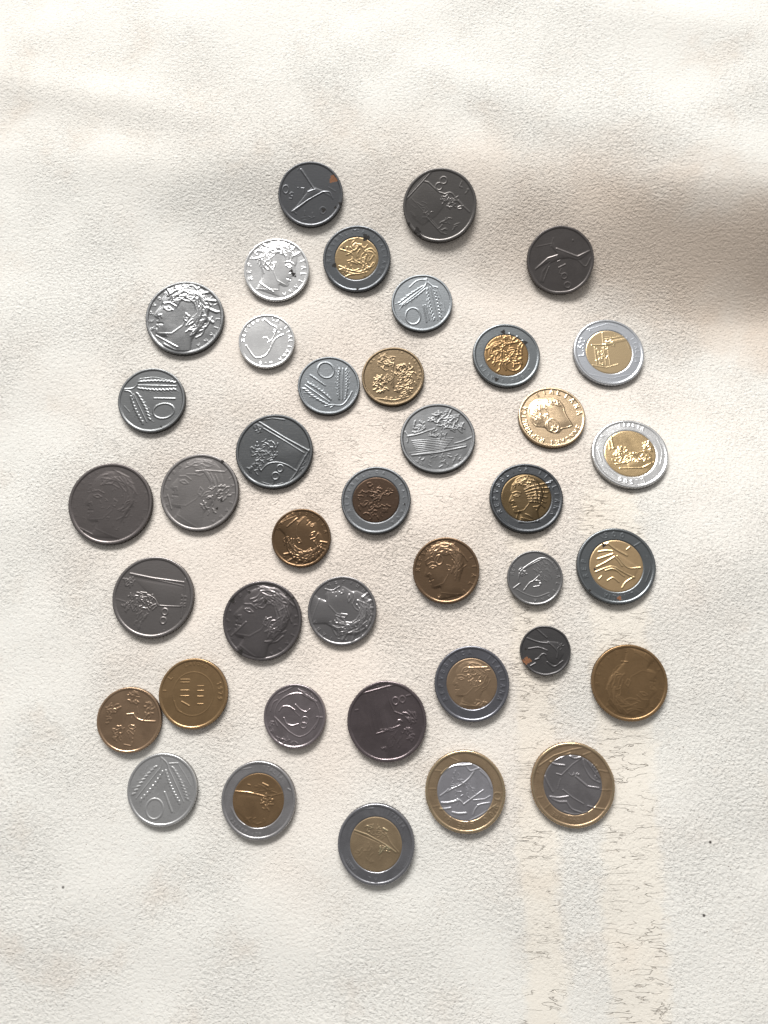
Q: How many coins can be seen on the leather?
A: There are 40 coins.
